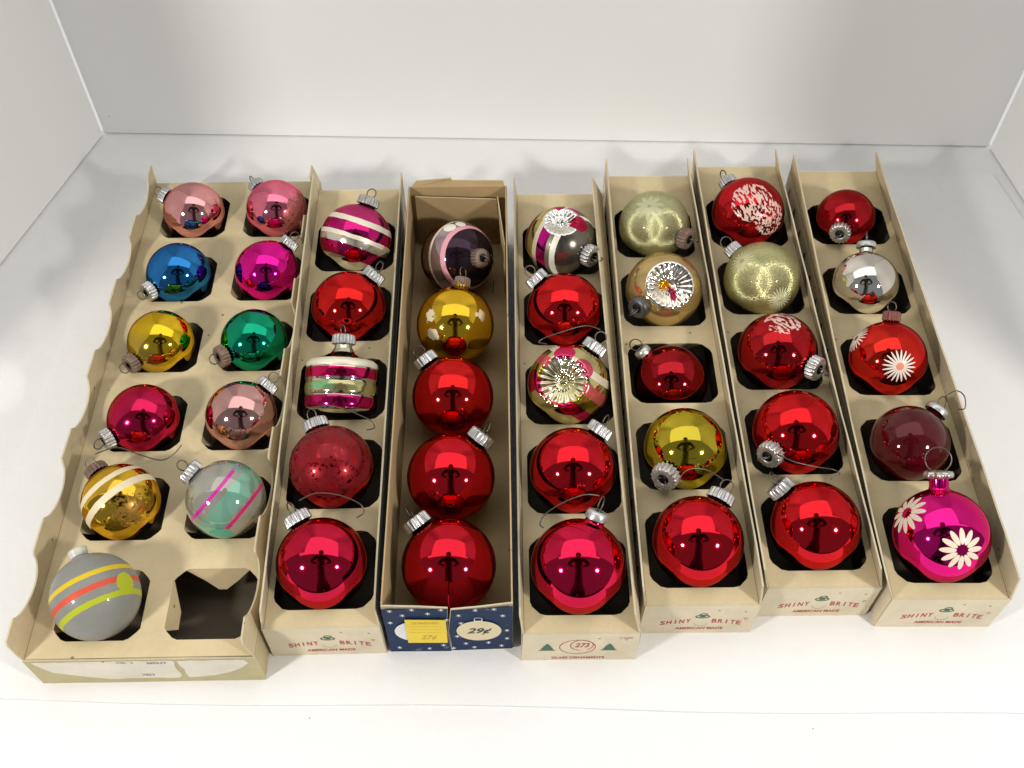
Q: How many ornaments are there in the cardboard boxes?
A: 41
